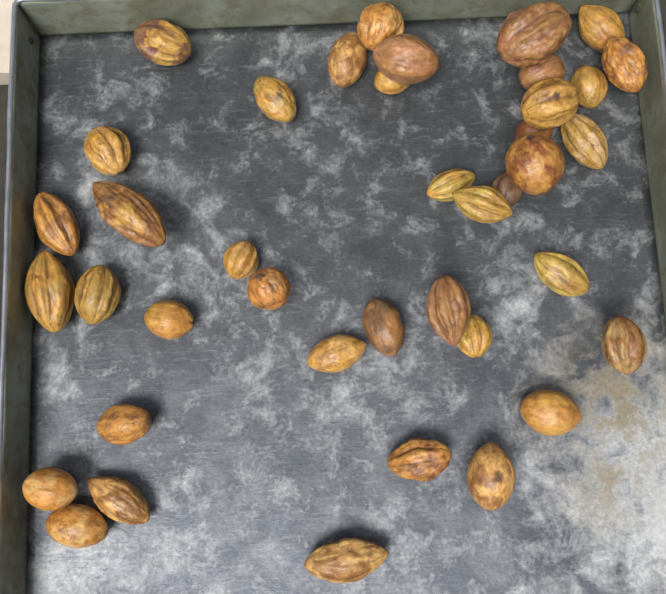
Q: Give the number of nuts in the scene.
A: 40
